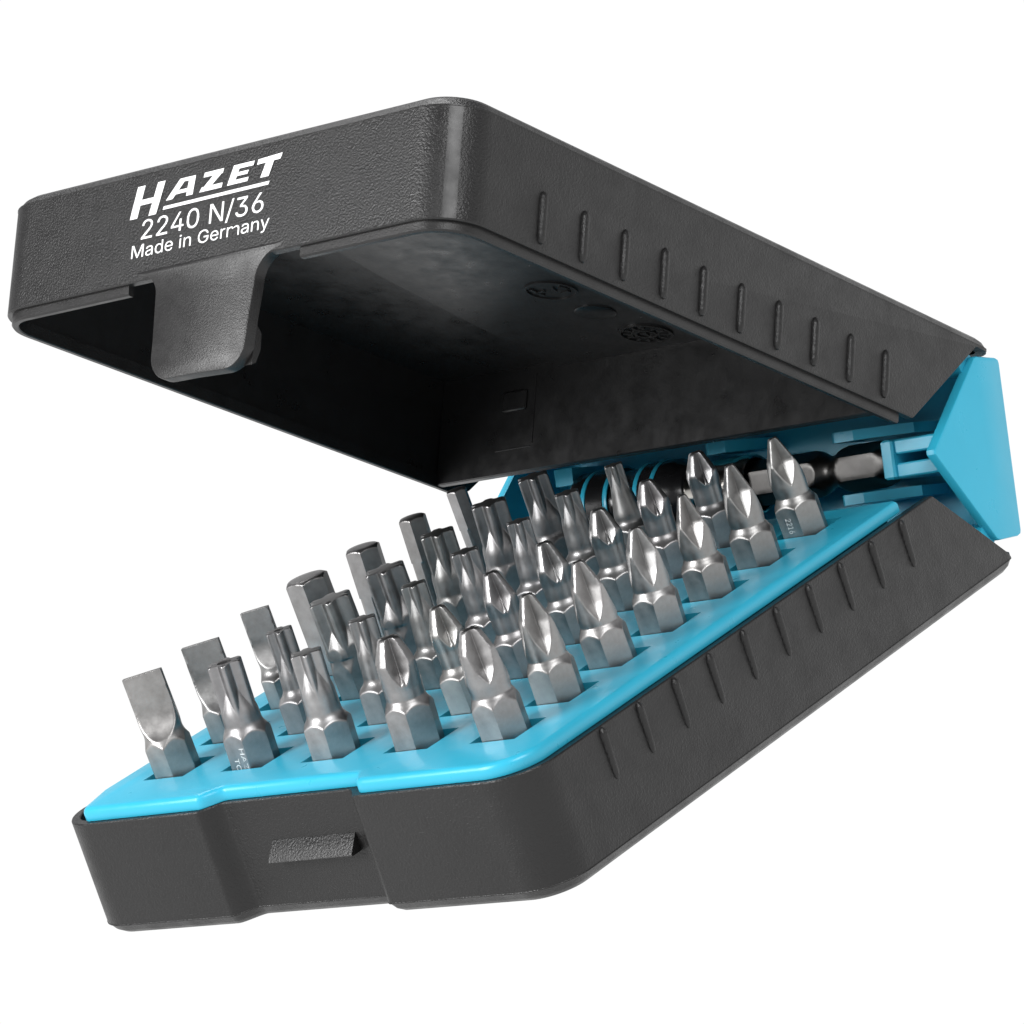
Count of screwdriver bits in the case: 35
